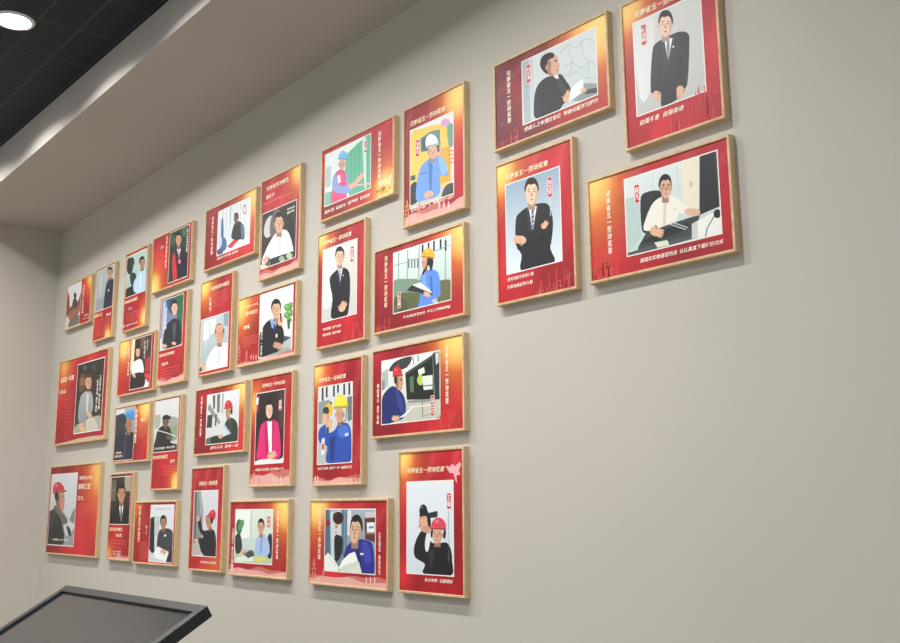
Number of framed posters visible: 32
